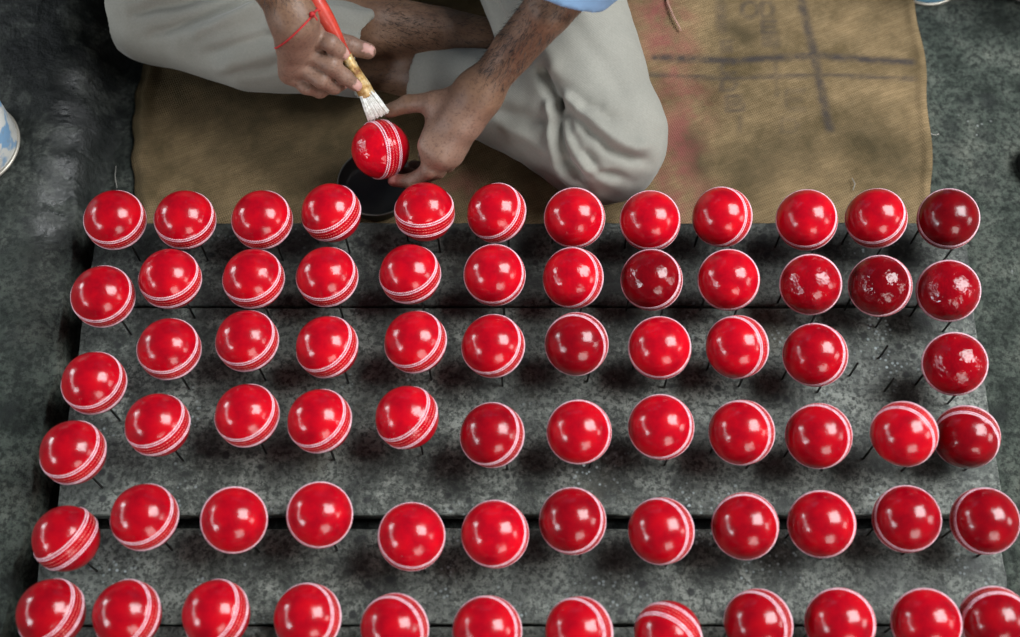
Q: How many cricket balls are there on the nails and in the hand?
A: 72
